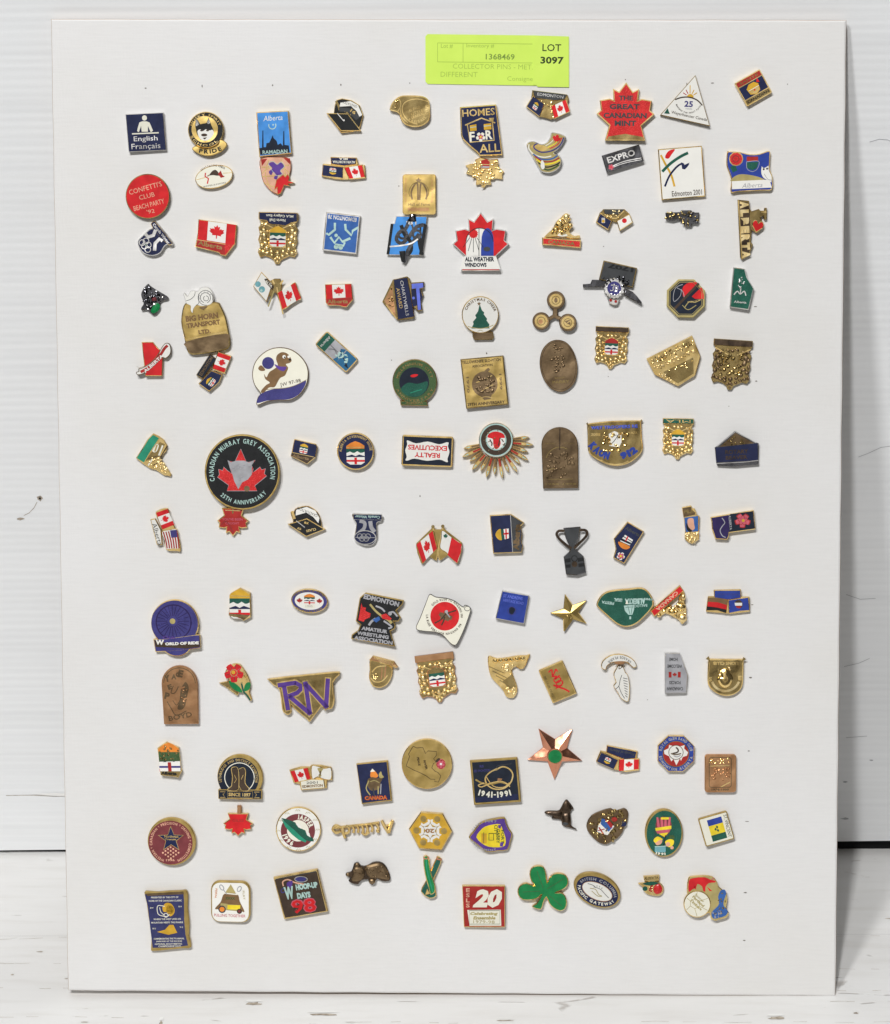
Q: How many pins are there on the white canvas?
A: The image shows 120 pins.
